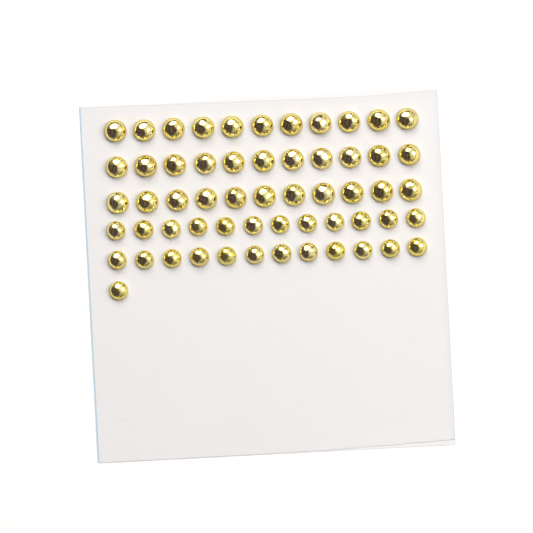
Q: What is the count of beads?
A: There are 58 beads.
